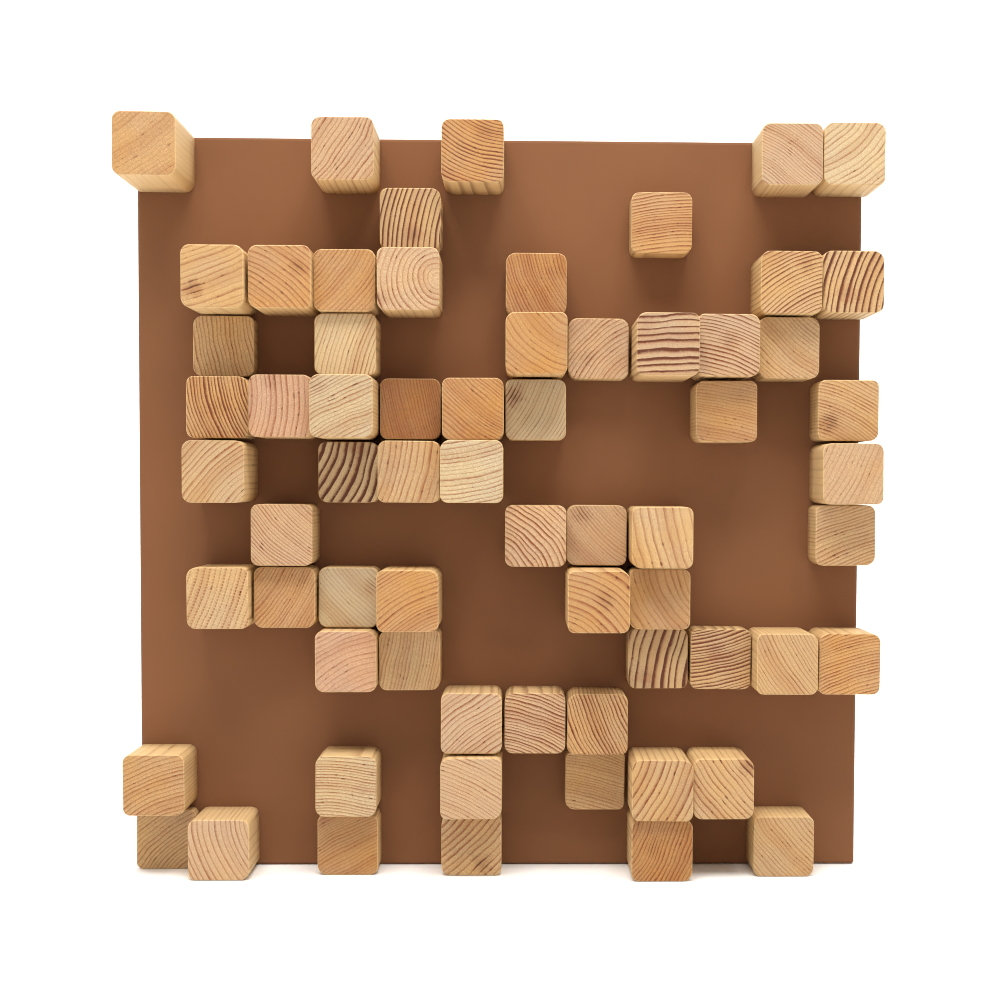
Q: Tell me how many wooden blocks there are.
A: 66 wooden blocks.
